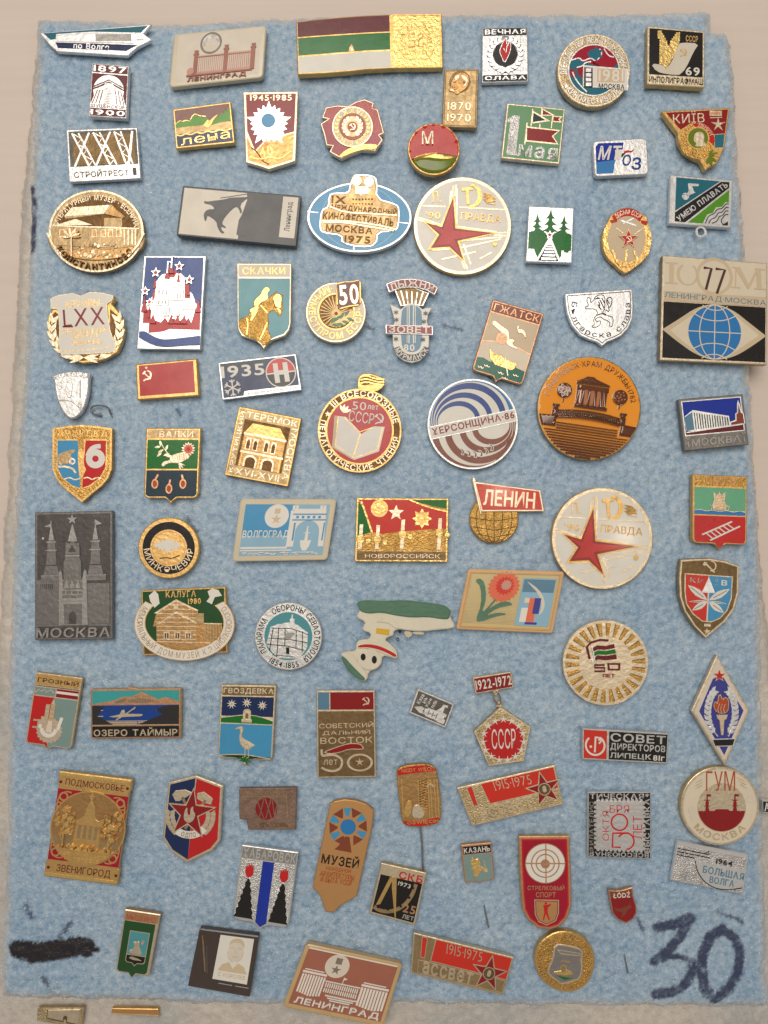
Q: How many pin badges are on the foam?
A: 84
